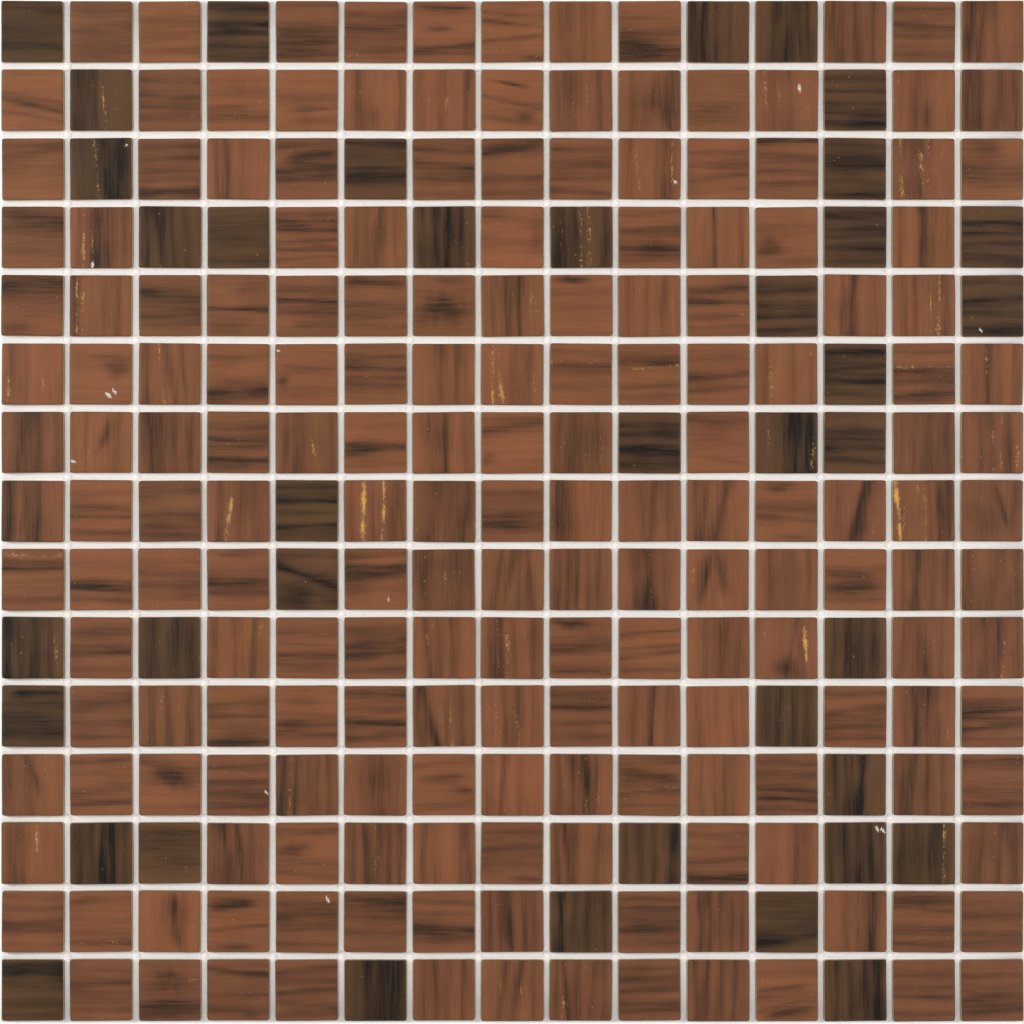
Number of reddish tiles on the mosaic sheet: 186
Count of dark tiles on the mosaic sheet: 39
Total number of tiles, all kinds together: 225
